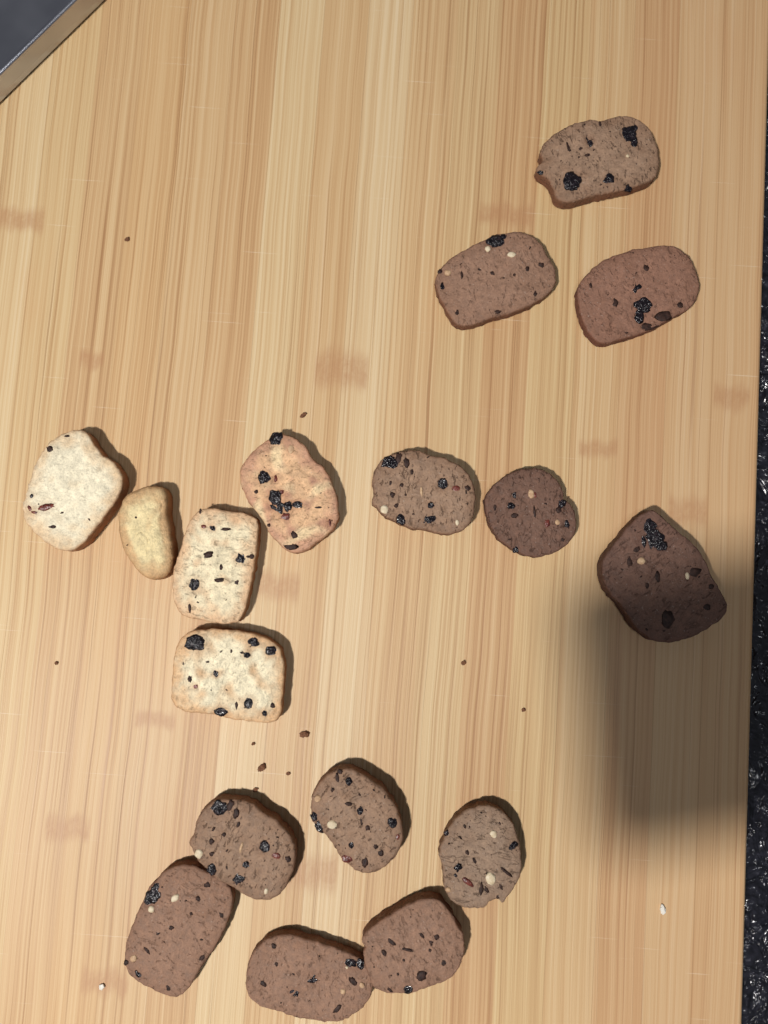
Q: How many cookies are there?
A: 17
